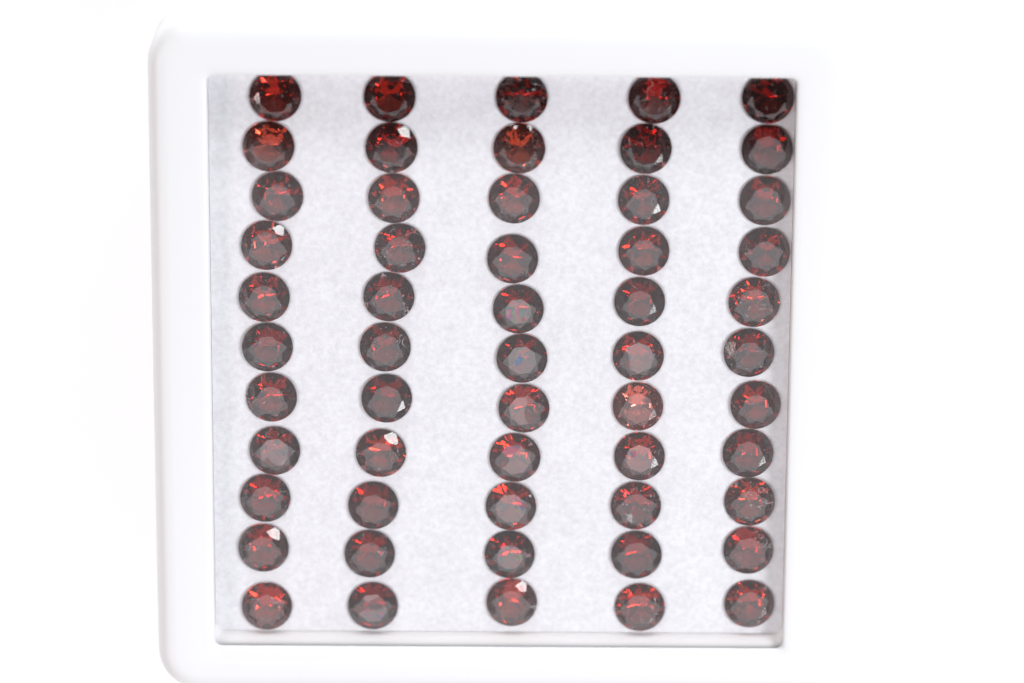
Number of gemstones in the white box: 55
